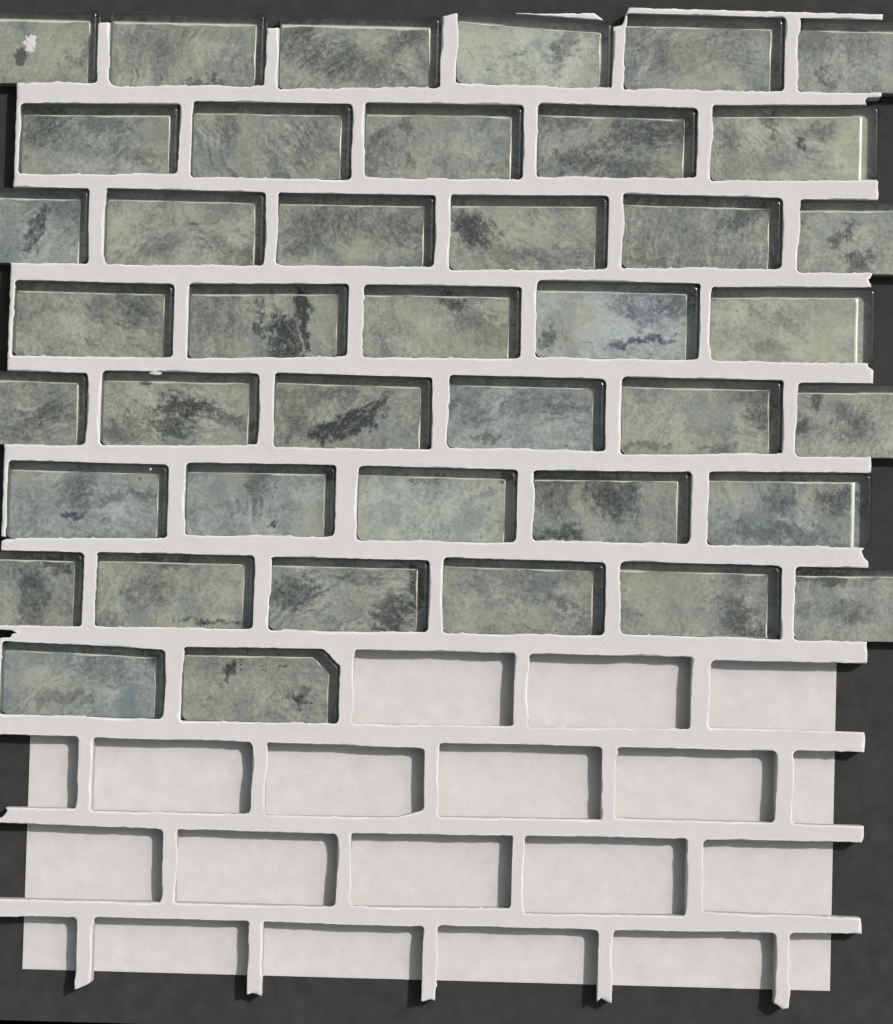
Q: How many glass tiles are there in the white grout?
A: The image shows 41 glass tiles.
